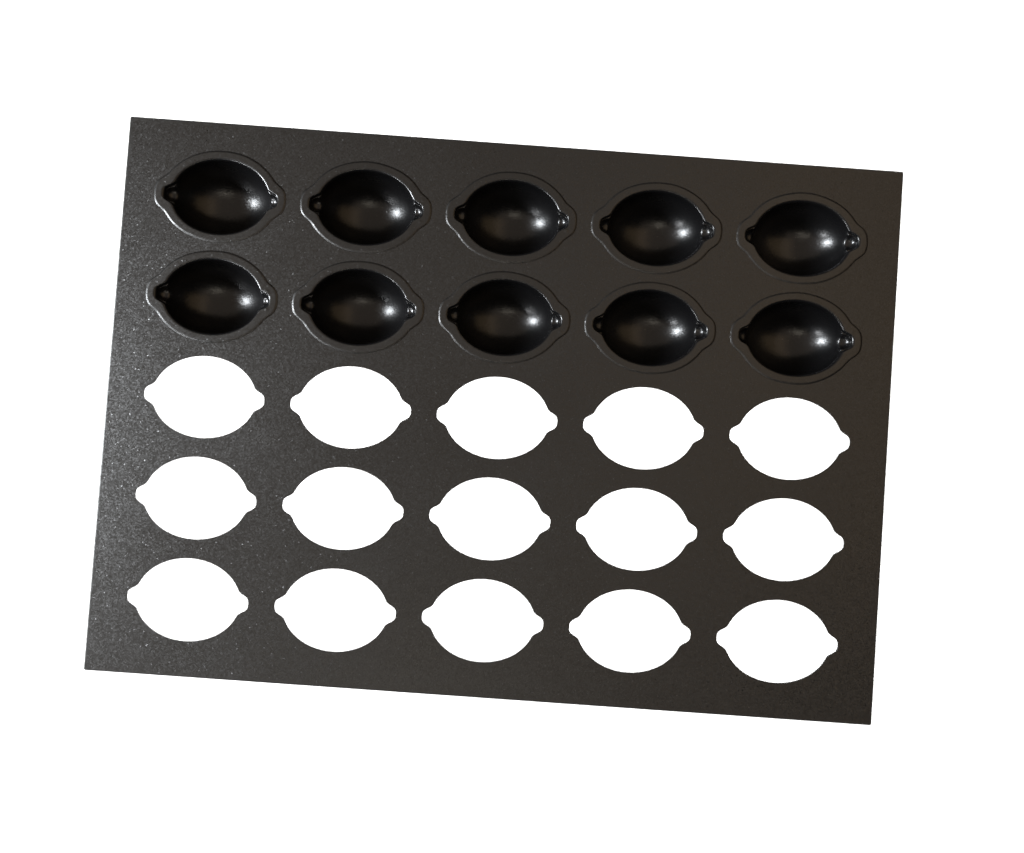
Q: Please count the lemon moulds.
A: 10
